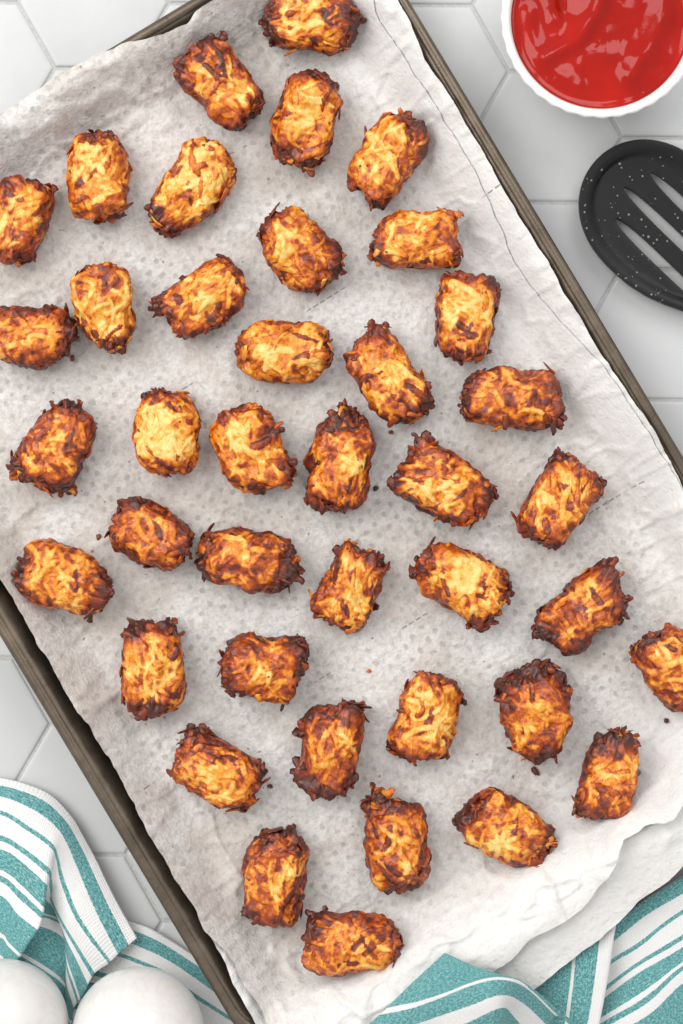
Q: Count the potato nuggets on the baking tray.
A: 40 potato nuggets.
